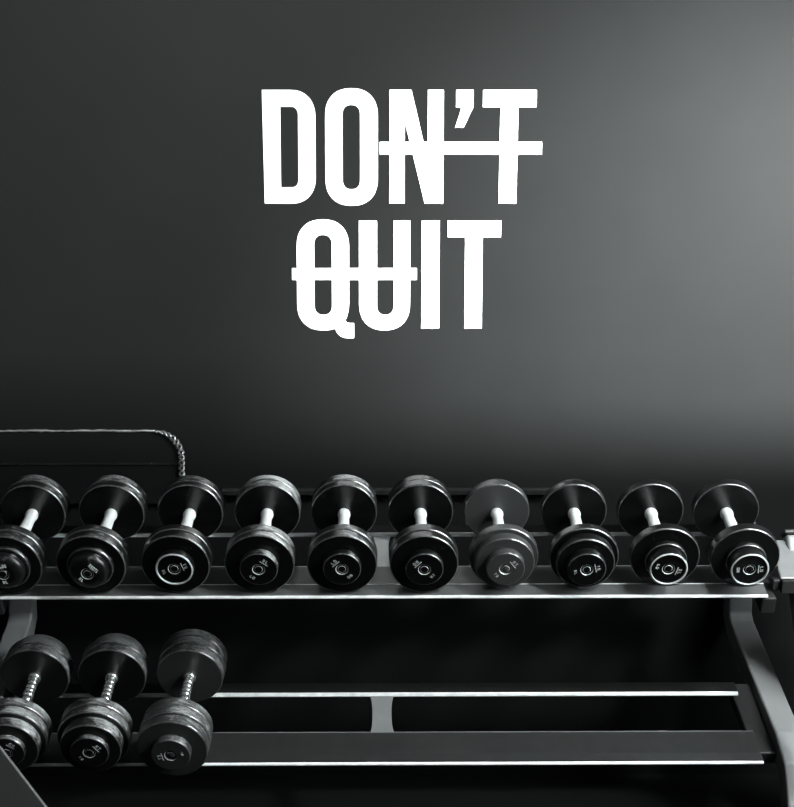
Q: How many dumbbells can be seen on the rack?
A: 13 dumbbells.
